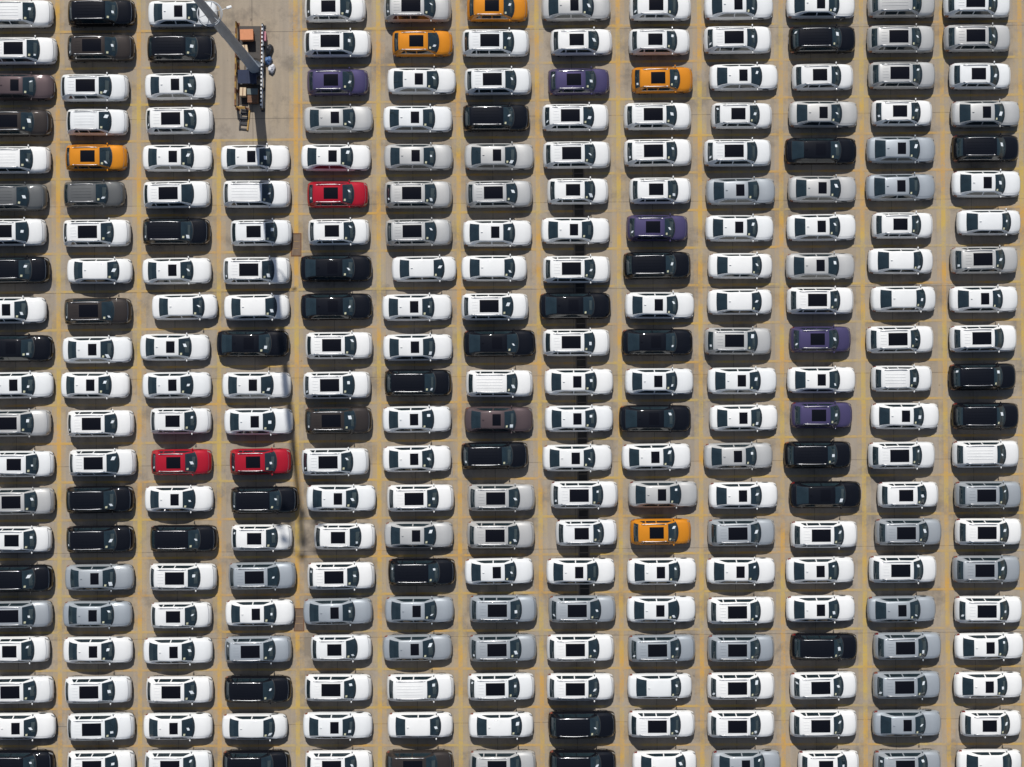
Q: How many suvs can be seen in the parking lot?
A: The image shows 162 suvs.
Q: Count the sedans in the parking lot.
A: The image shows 107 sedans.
